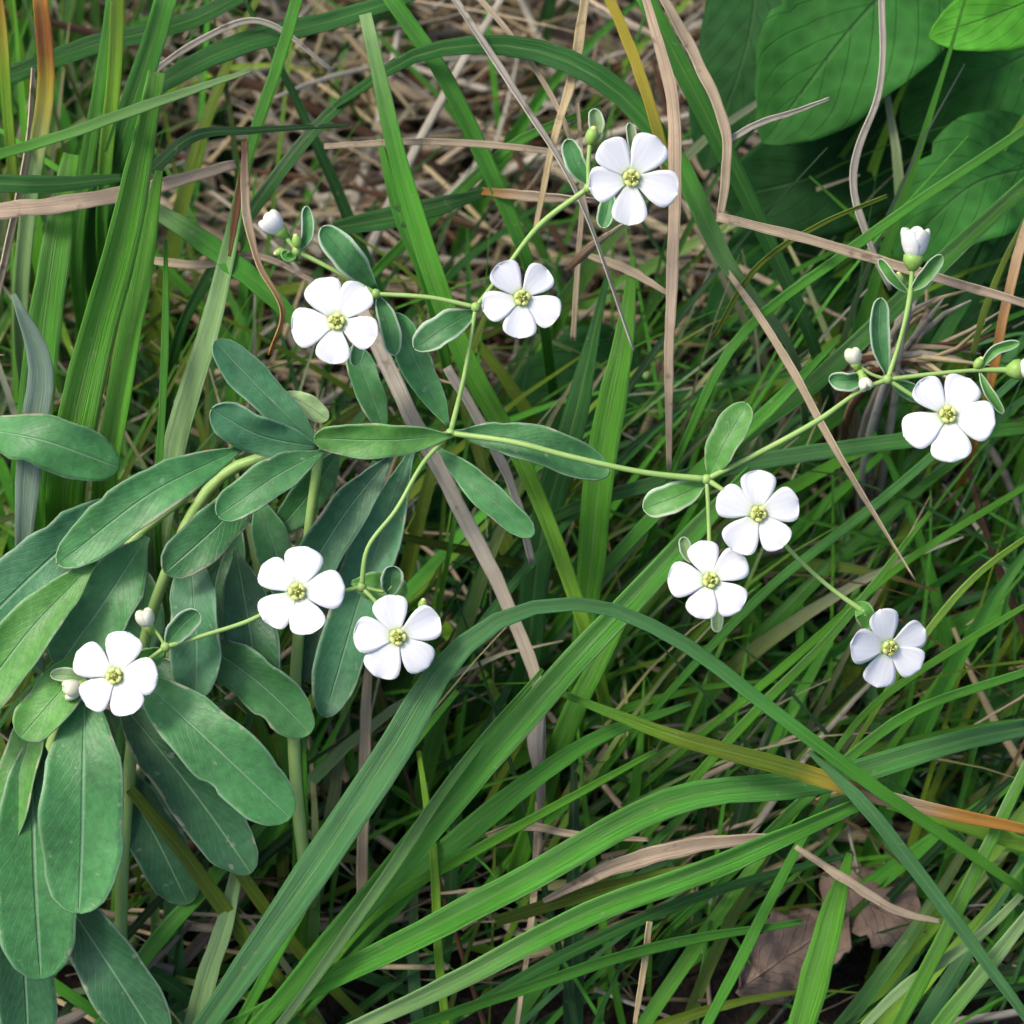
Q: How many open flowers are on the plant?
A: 10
